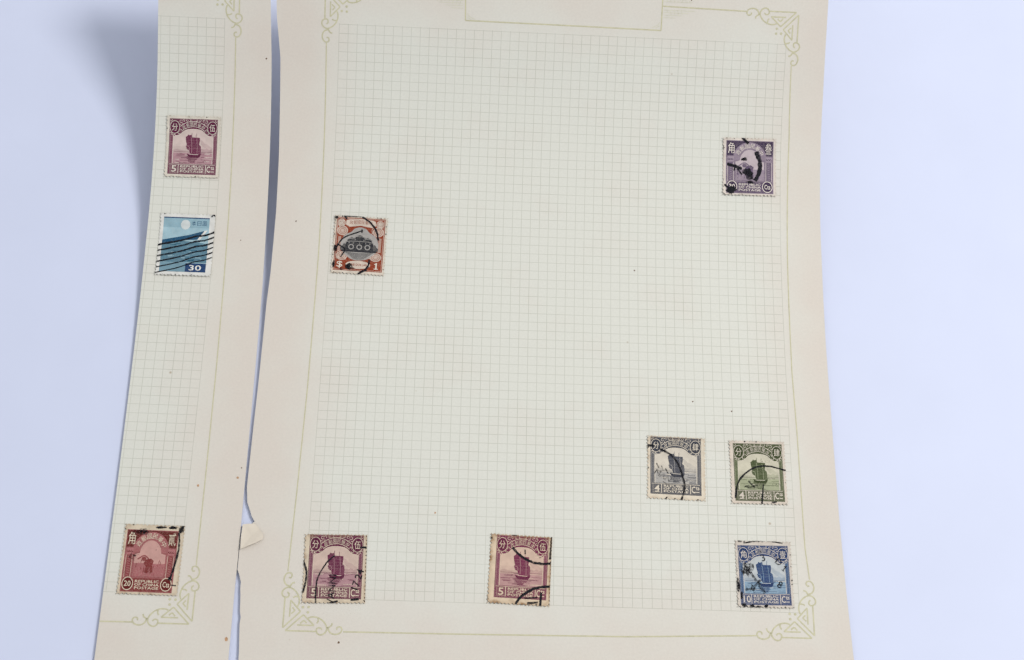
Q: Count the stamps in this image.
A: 10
